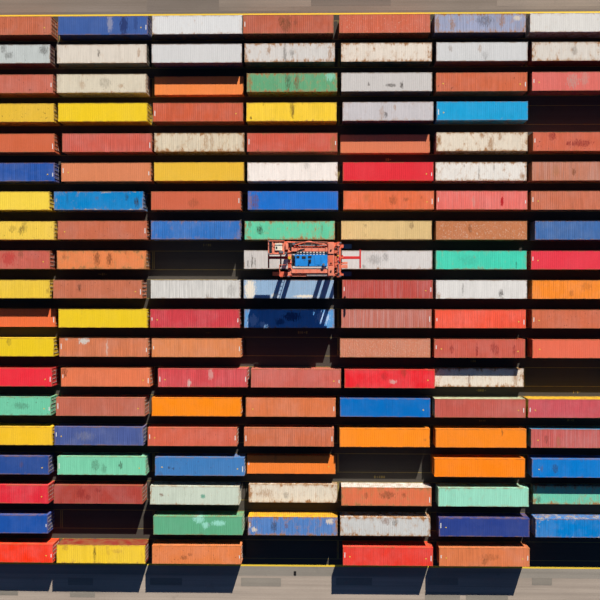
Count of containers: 125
